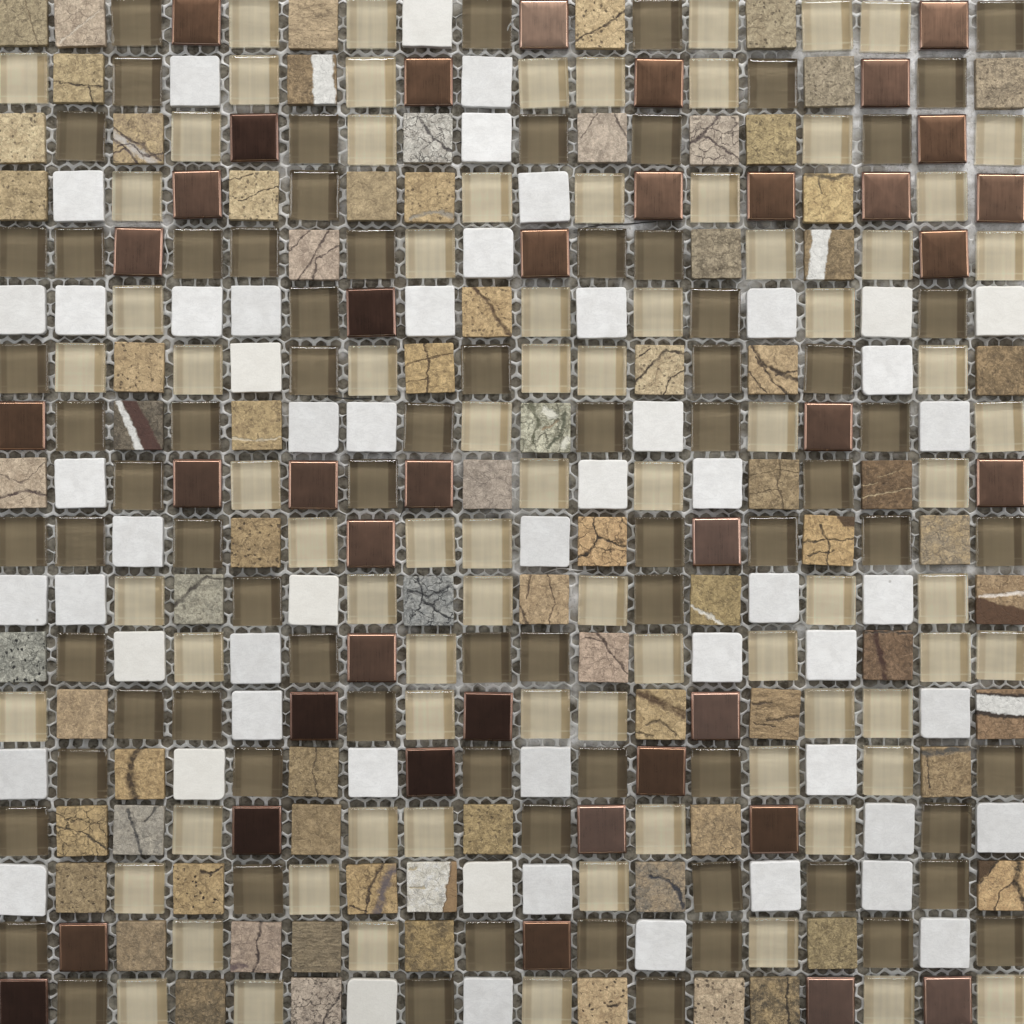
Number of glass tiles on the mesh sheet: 155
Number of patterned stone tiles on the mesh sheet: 76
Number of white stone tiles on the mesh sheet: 54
